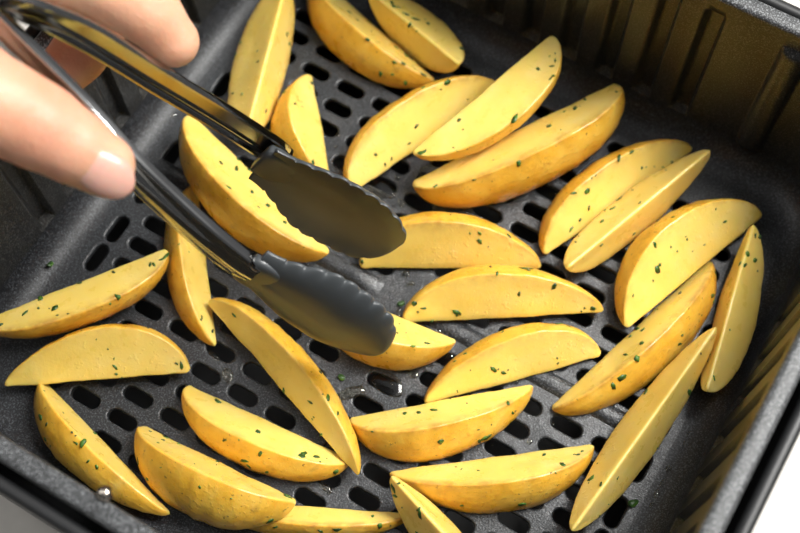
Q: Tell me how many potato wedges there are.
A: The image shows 29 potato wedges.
